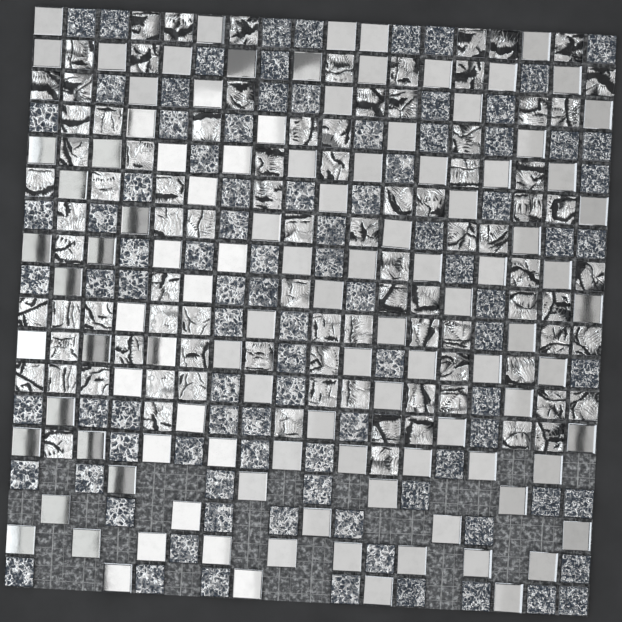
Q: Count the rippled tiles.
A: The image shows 93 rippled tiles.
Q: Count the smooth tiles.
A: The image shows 107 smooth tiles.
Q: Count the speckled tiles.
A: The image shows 95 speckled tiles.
